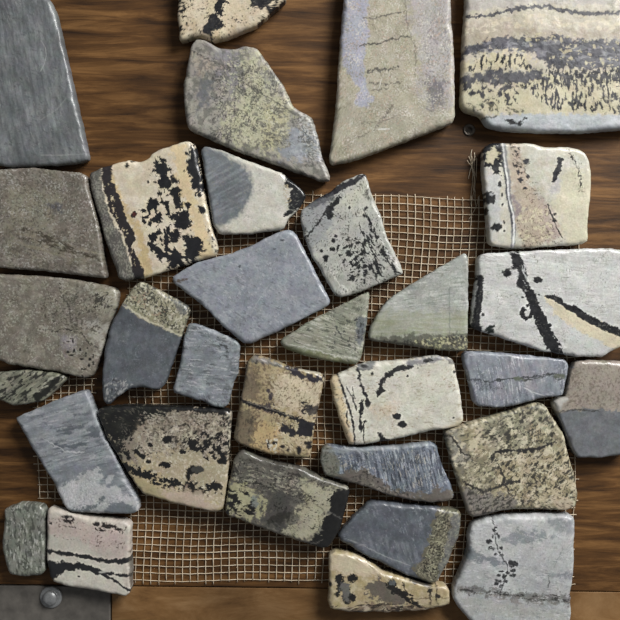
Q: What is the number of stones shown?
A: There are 32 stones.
